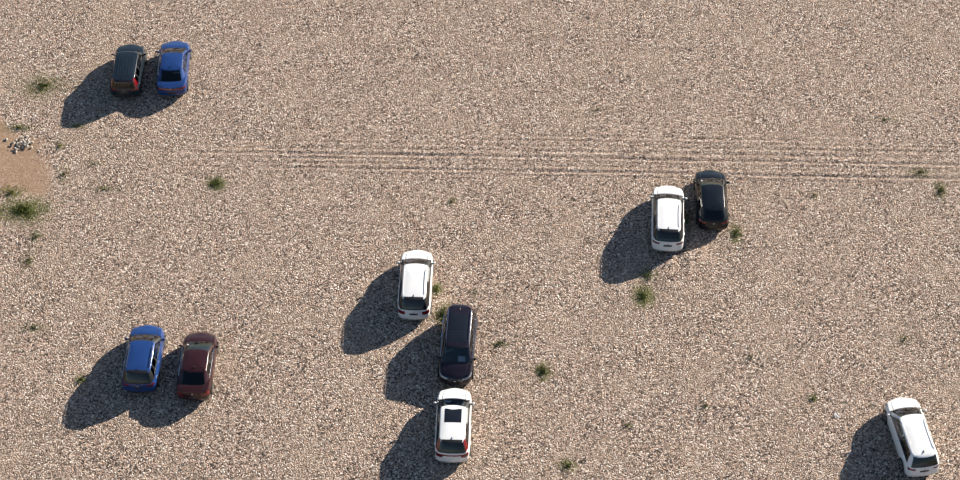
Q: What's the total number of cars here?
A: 10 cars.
